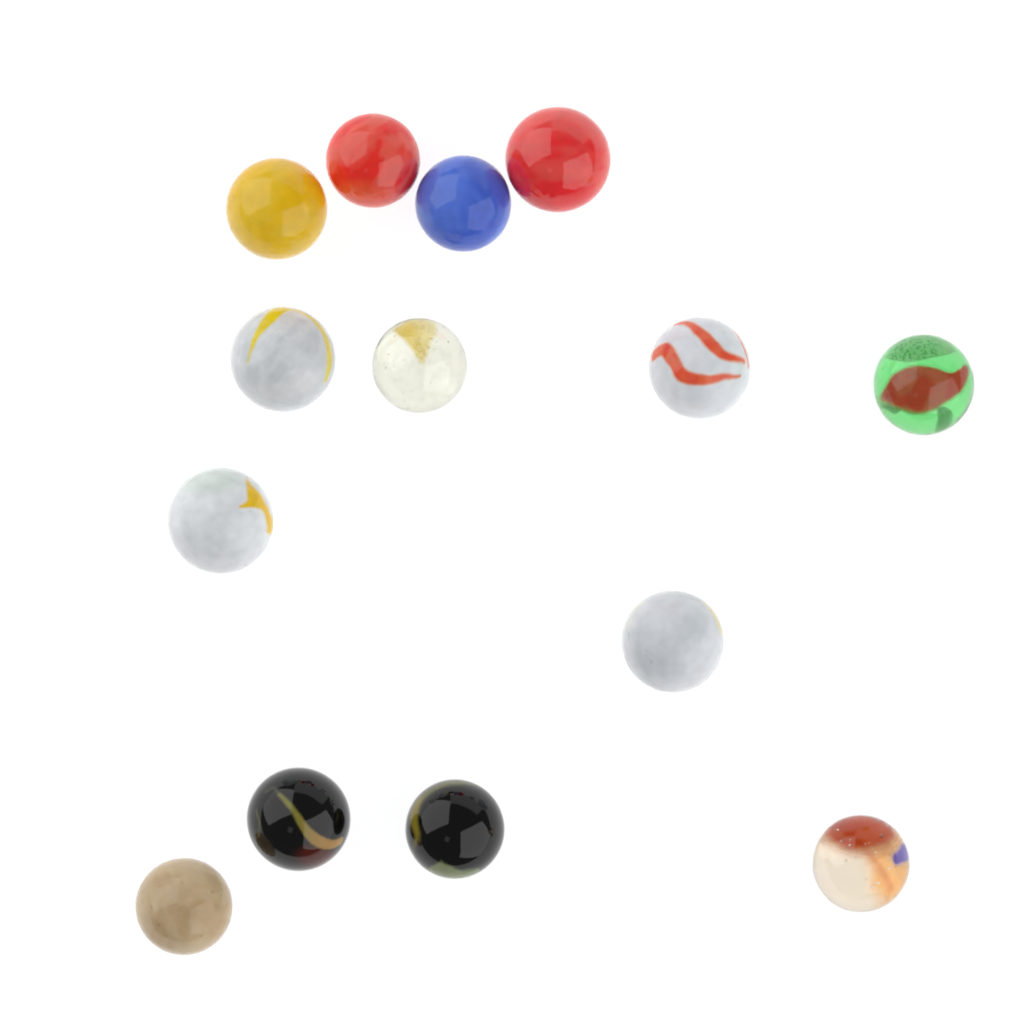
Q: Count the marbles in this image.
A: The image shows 14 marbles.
